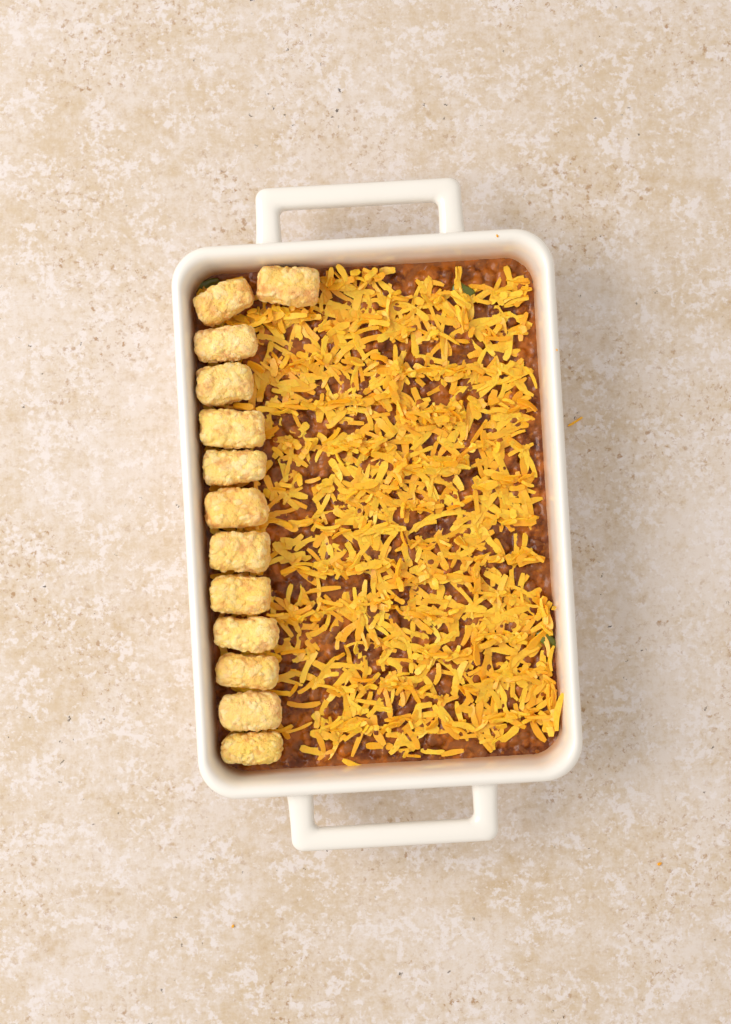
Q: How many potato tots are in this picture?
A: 13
